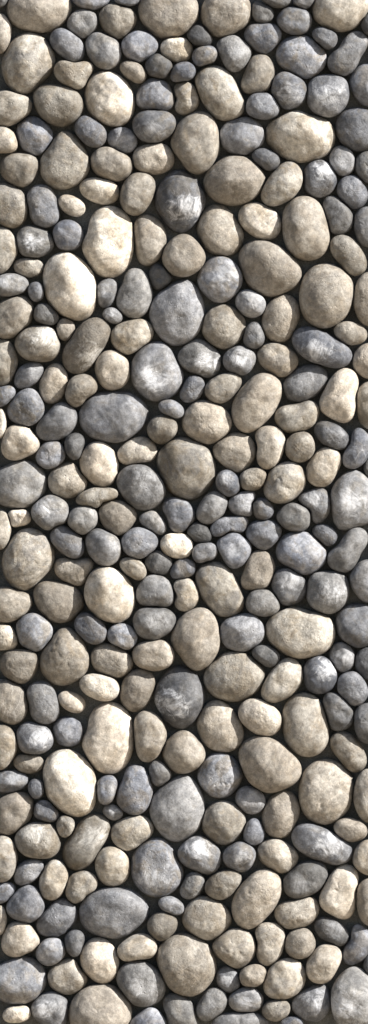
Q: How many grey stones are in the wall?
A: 159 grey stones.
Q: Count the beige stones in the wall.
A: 151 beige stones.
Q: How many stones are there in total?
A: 310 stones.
